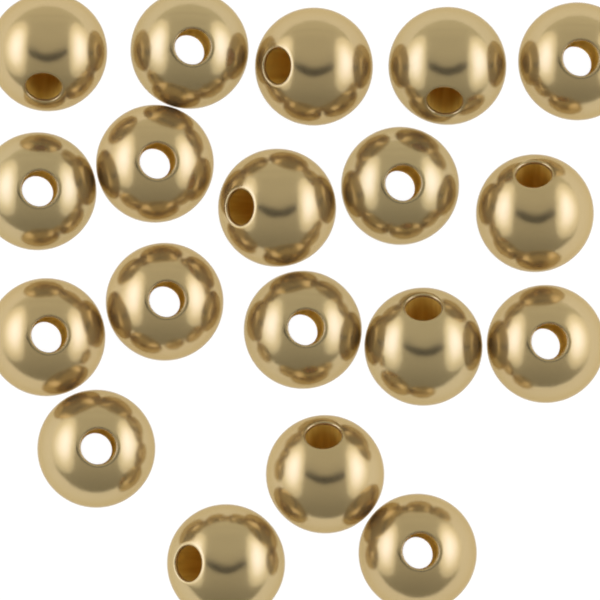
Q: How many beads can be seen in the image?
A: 19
